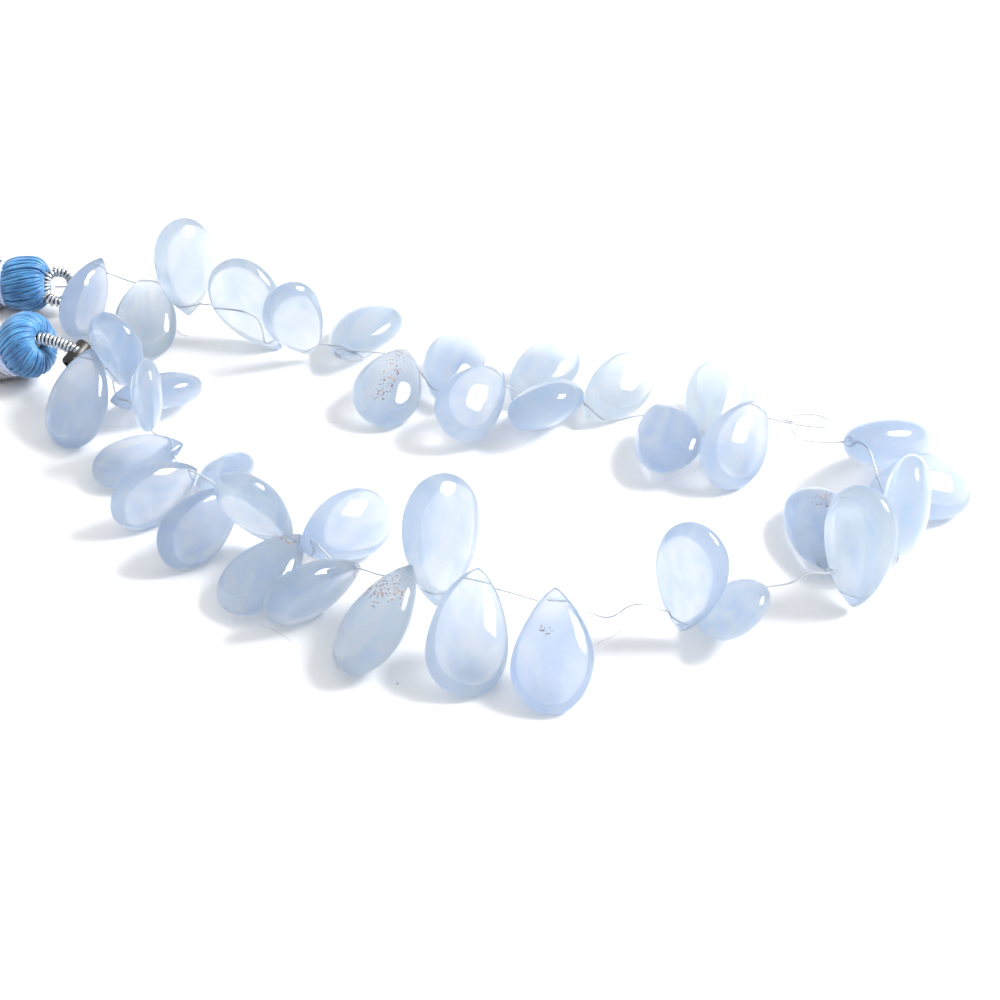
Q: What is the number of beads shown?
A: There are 38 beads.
